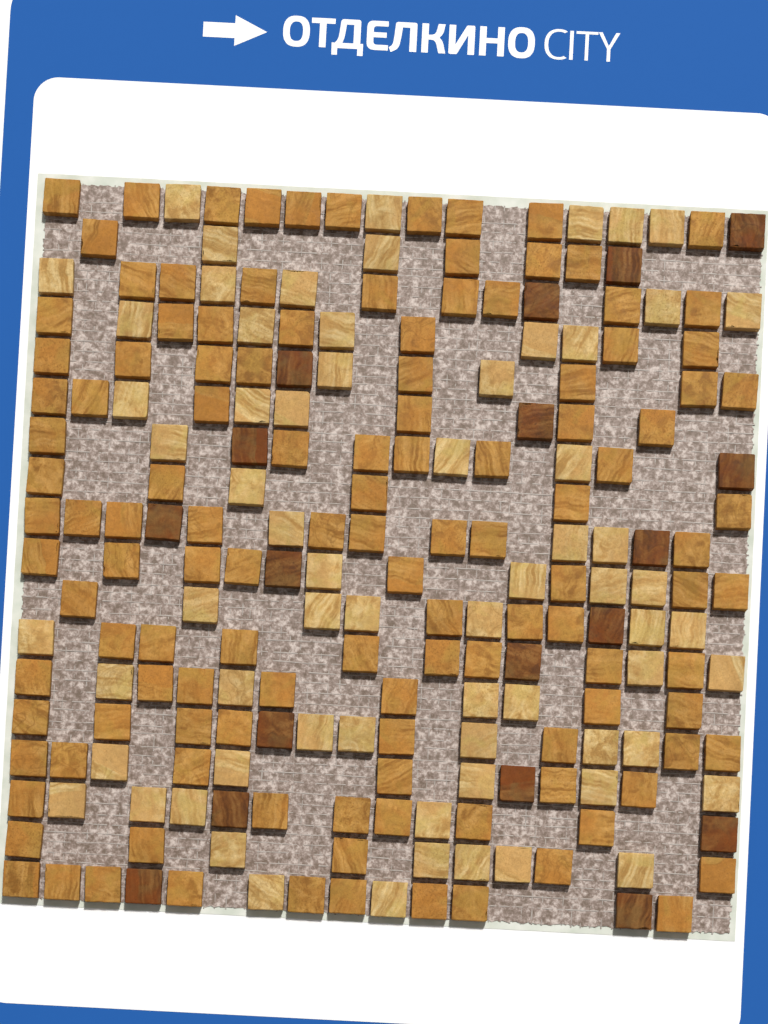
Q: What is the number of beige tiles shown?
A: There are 67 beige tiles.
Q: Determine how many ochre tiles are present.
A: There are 124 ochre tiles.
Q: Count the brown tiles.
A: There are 18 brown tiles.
